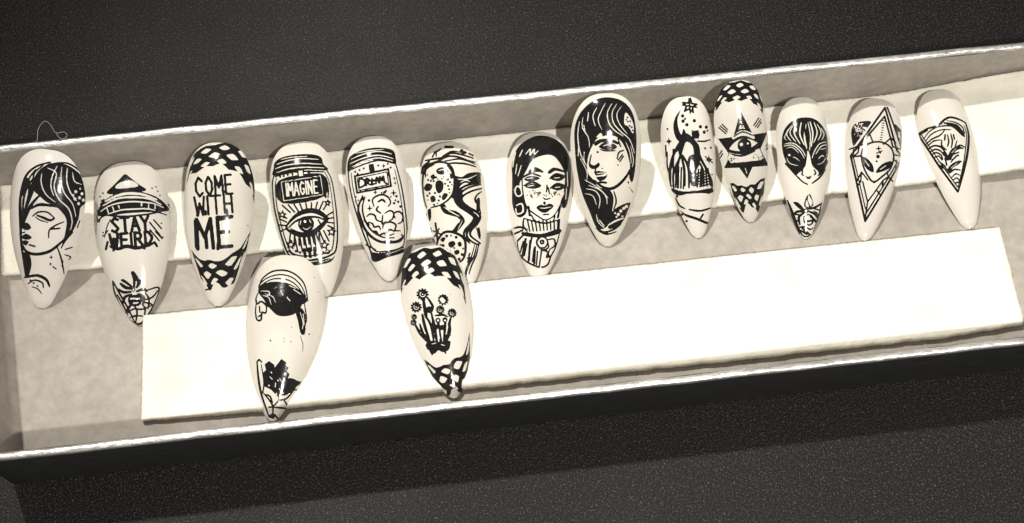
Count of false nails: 15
